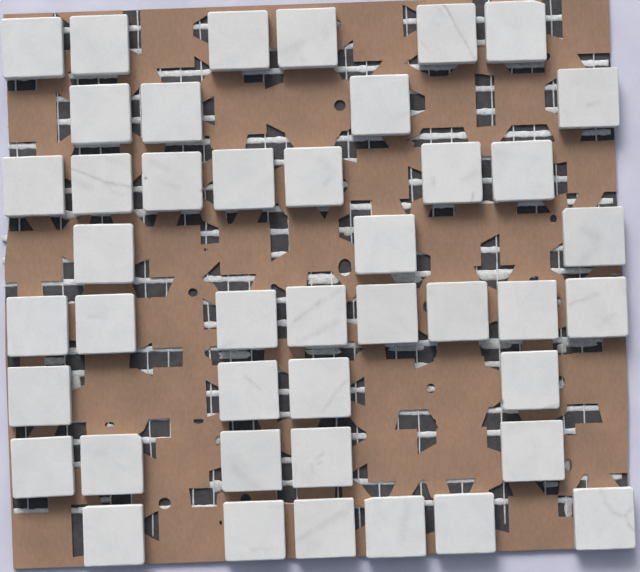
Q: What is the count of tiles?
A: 43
